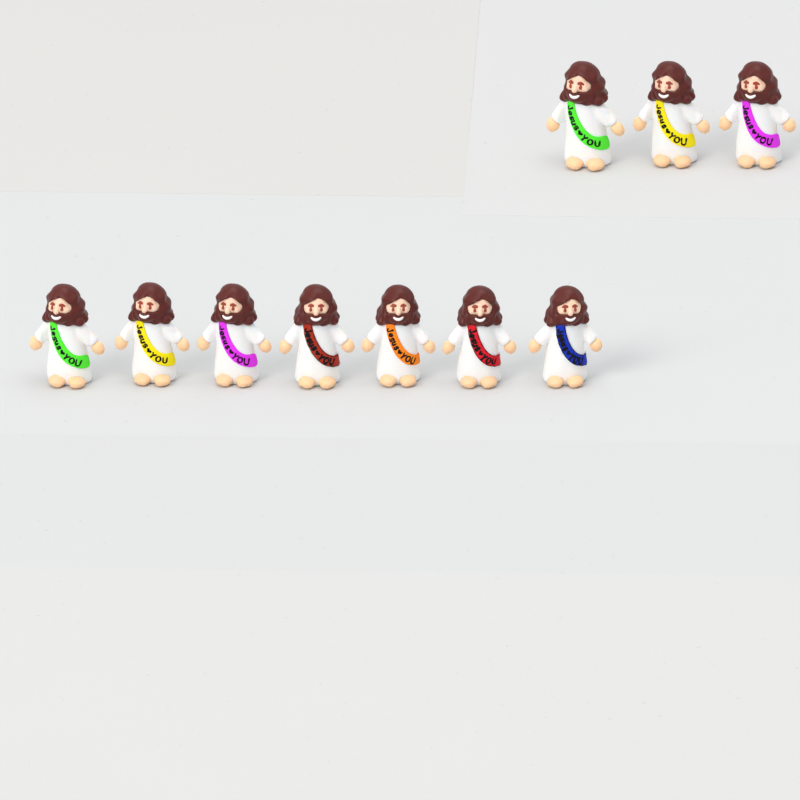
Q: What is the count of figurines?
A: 10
